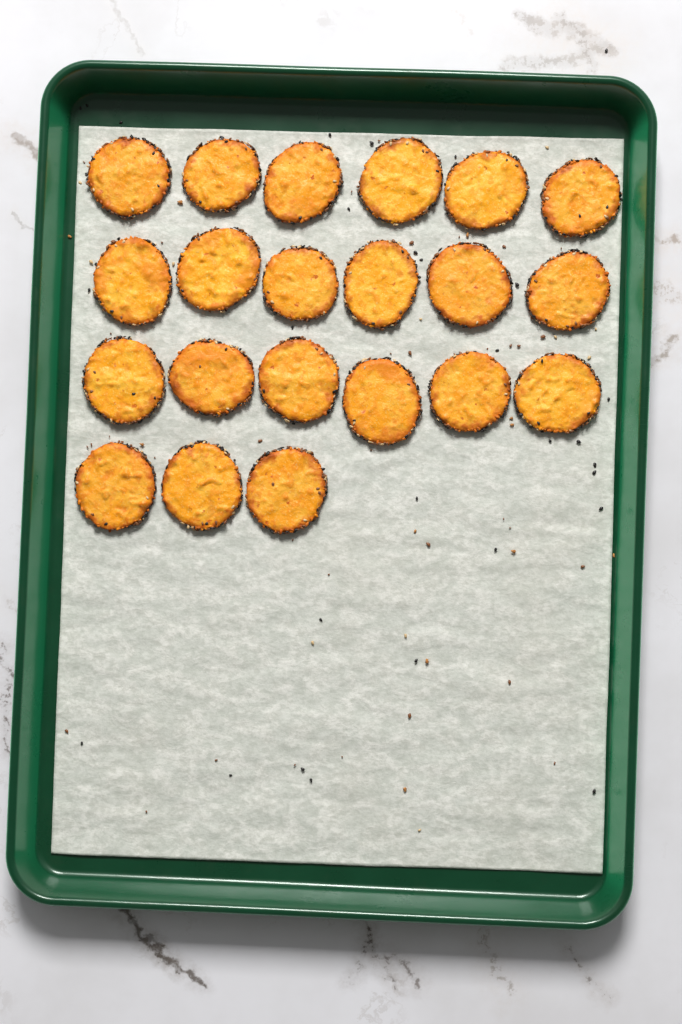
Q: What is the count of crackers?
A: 21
